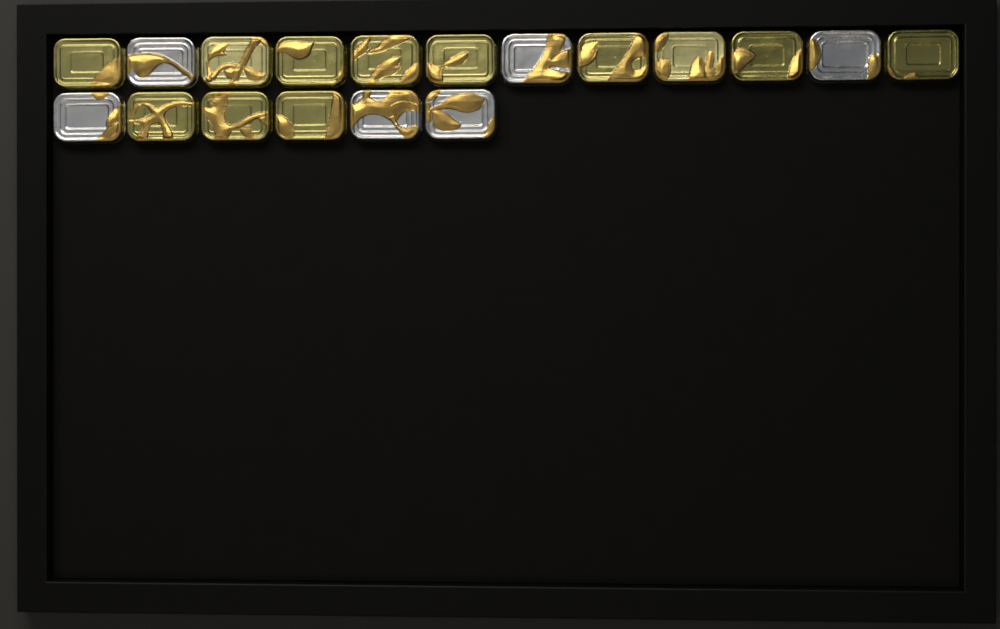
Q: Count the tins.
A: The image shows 18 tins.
